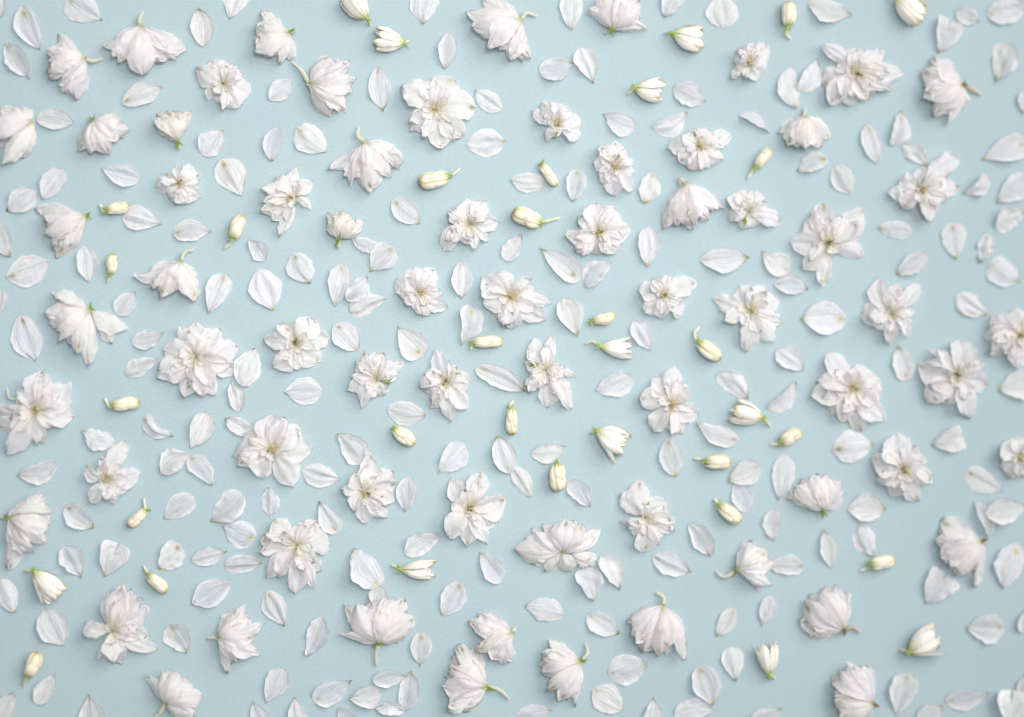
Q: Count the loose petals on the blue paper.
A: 191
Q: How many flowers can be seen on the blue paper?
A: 69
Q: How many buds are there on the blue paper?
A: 34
